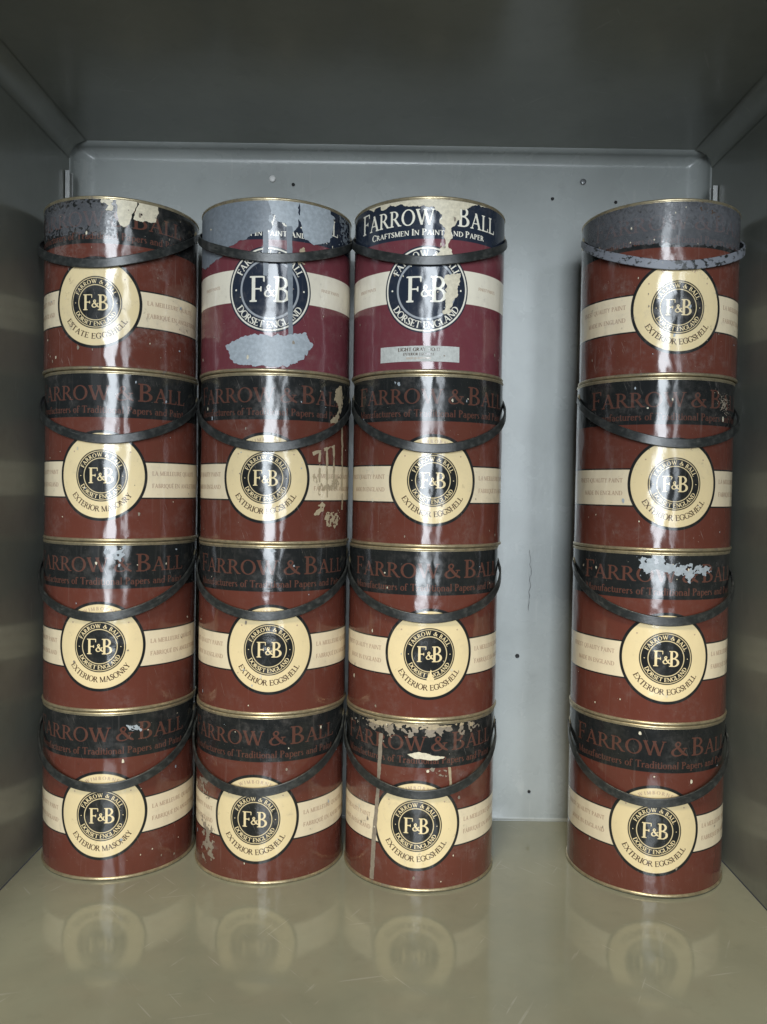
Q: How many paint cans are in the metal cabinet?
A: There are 16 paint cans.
